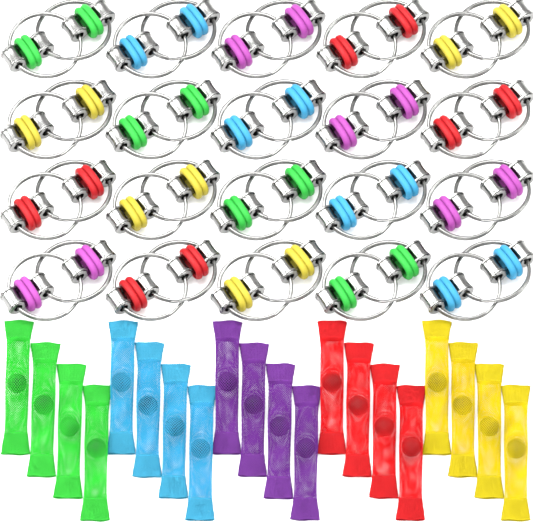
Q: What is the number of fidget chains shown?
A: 20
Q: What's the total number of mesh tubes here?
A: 20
